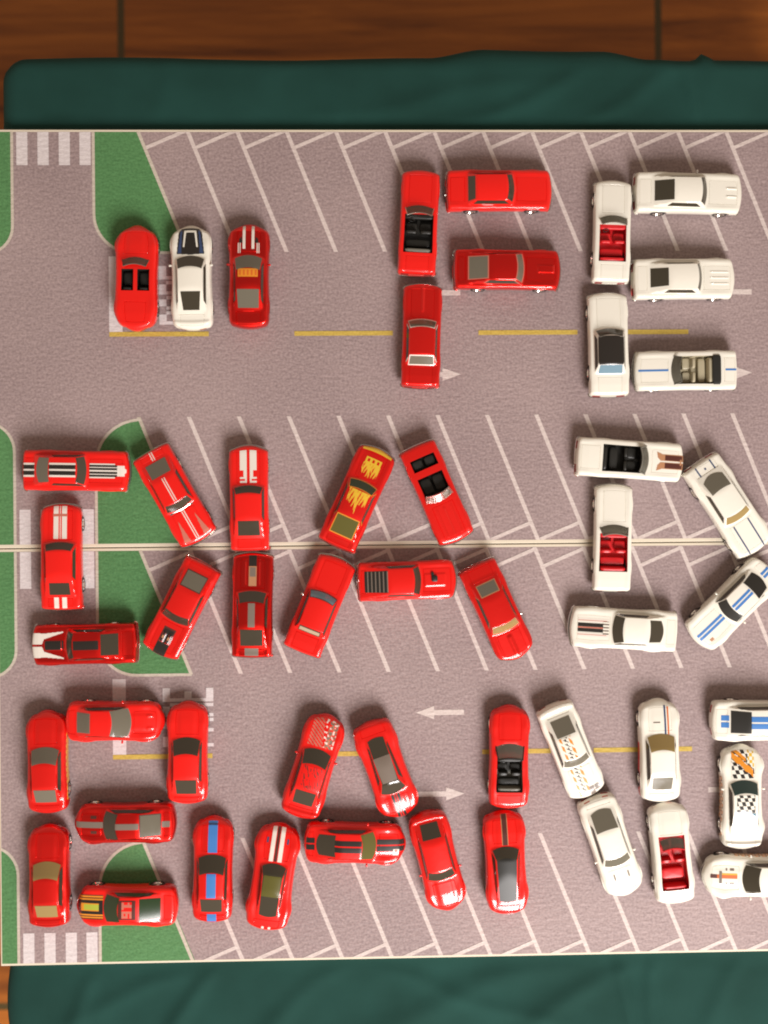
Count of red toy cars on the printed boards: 32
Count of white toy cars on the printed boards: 18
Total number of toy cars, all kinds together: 50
